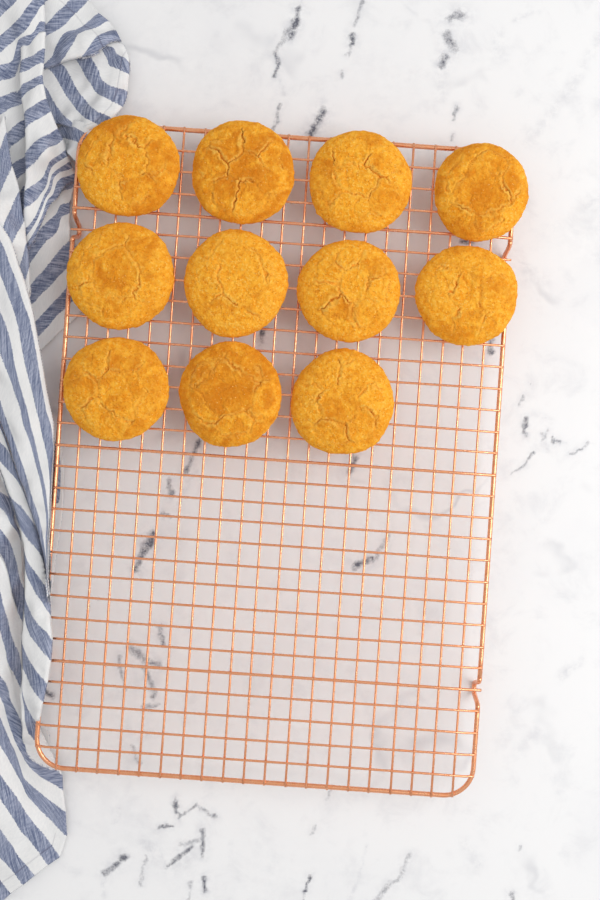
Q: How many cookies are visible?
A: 11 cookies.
